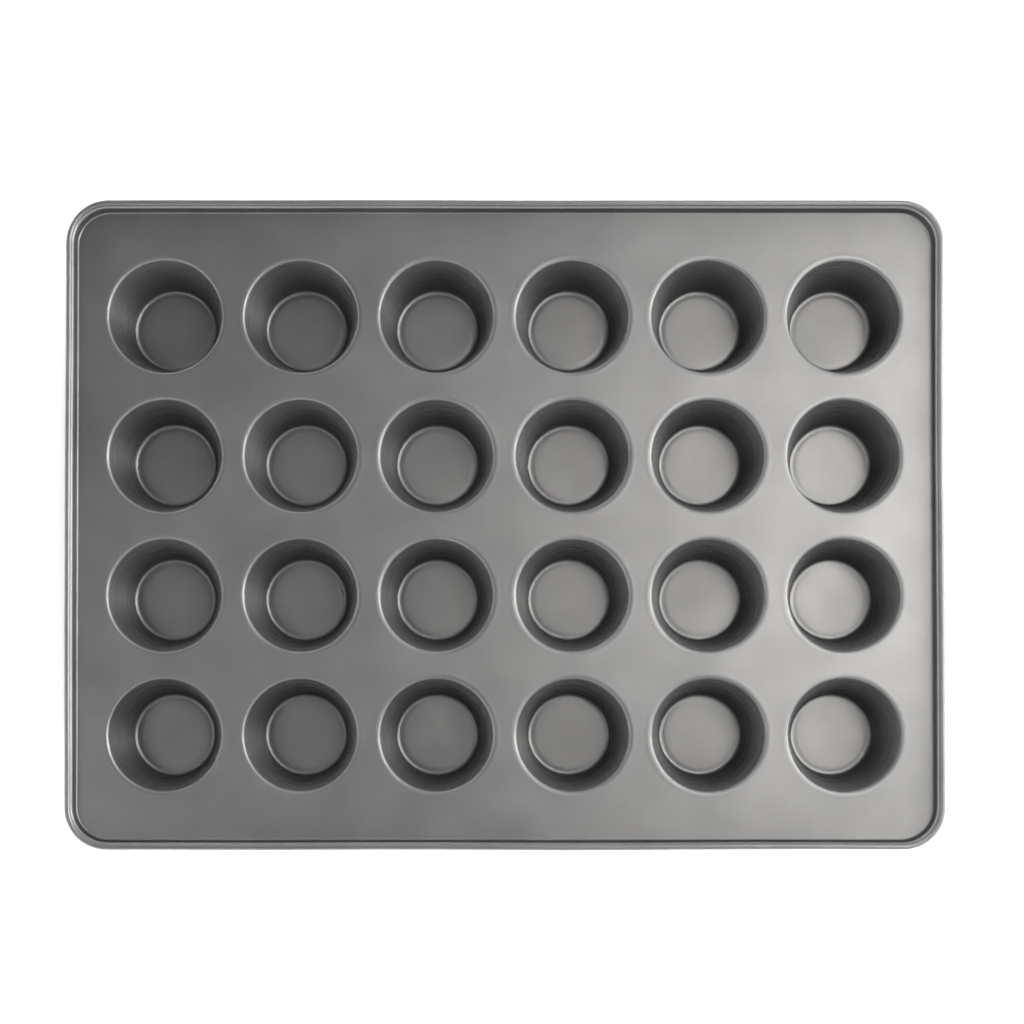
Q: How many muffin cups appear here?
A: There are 24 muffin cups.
